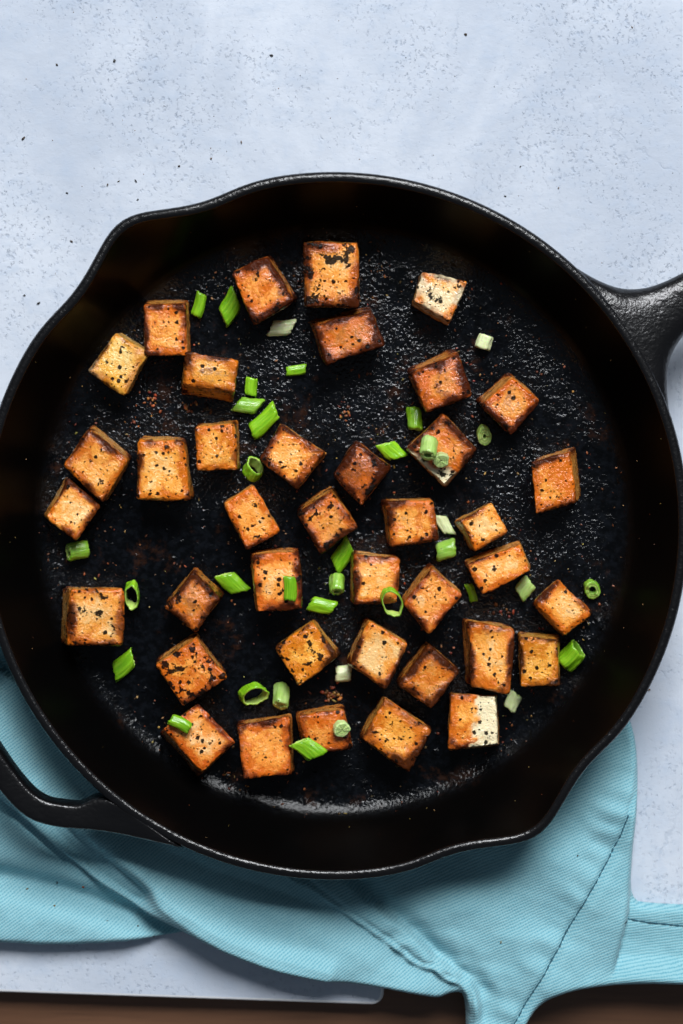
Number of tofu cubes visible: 39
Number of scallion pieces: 36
